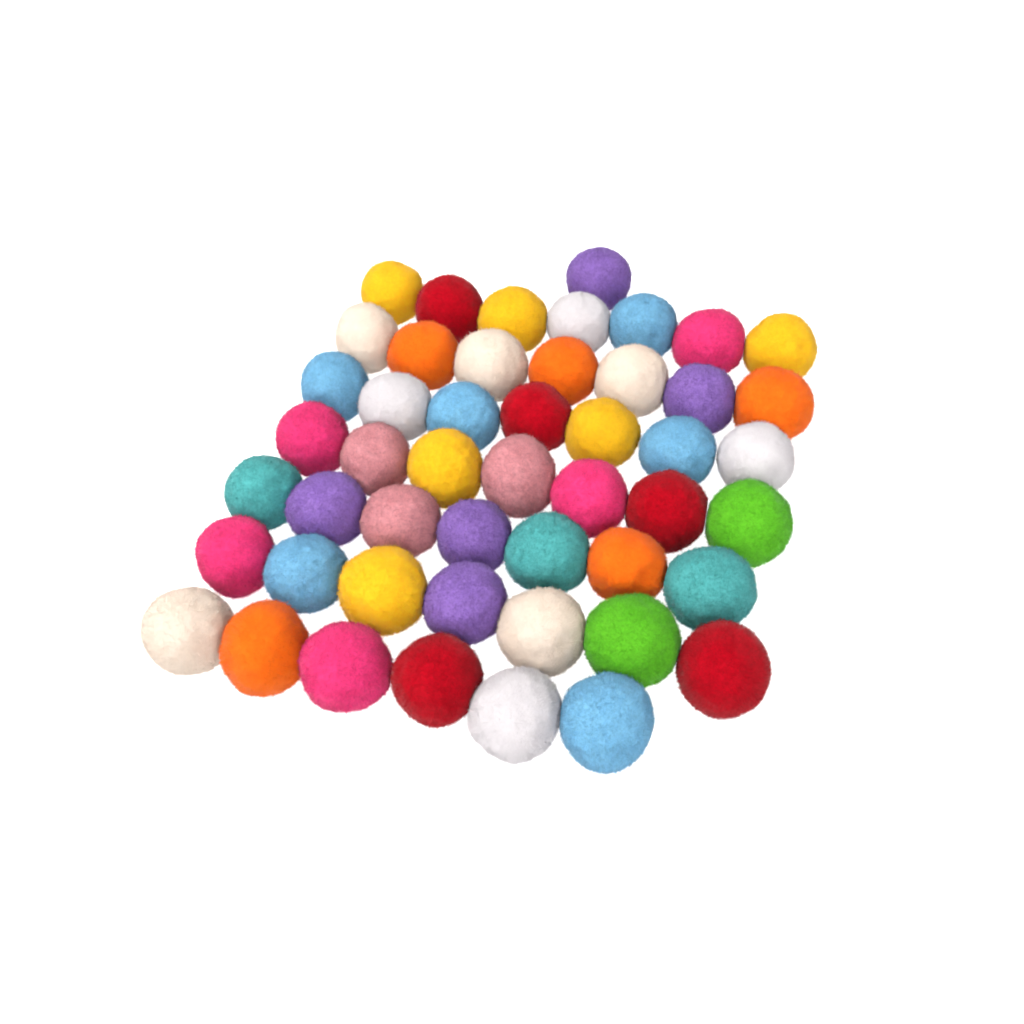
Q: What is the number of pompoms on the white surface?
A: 49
